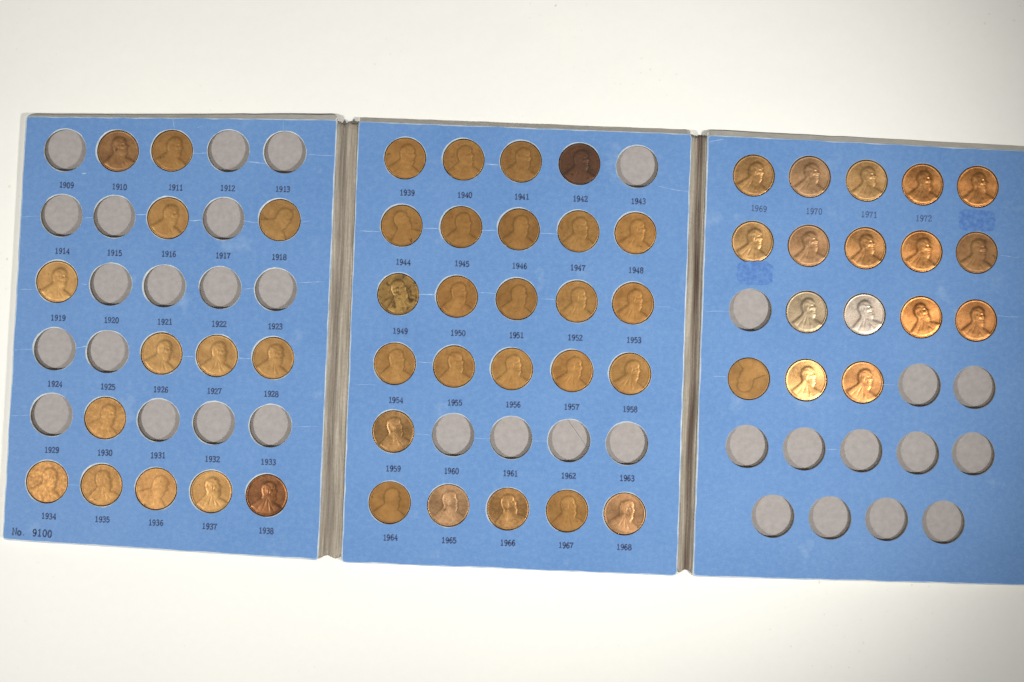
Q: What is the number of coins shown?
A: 56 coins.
